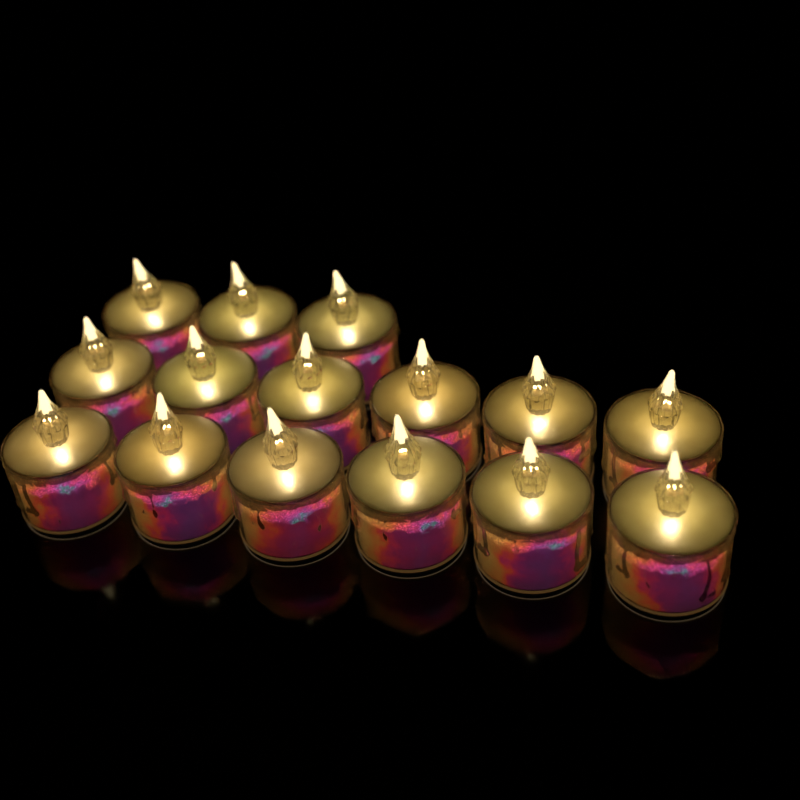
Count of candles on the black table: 15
